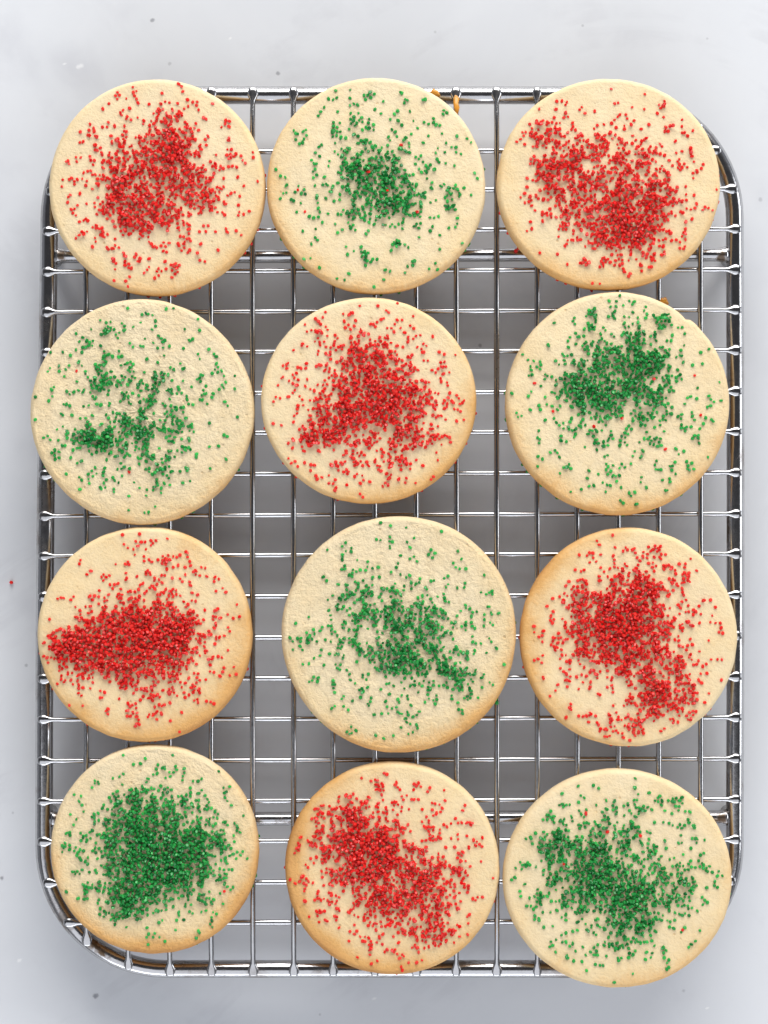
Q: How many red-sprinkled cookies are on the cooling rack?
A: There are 6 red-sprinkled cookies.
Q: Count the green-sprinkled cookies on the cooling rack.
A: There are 6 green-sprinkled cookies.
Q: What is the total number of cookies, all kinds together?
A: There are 12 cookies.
